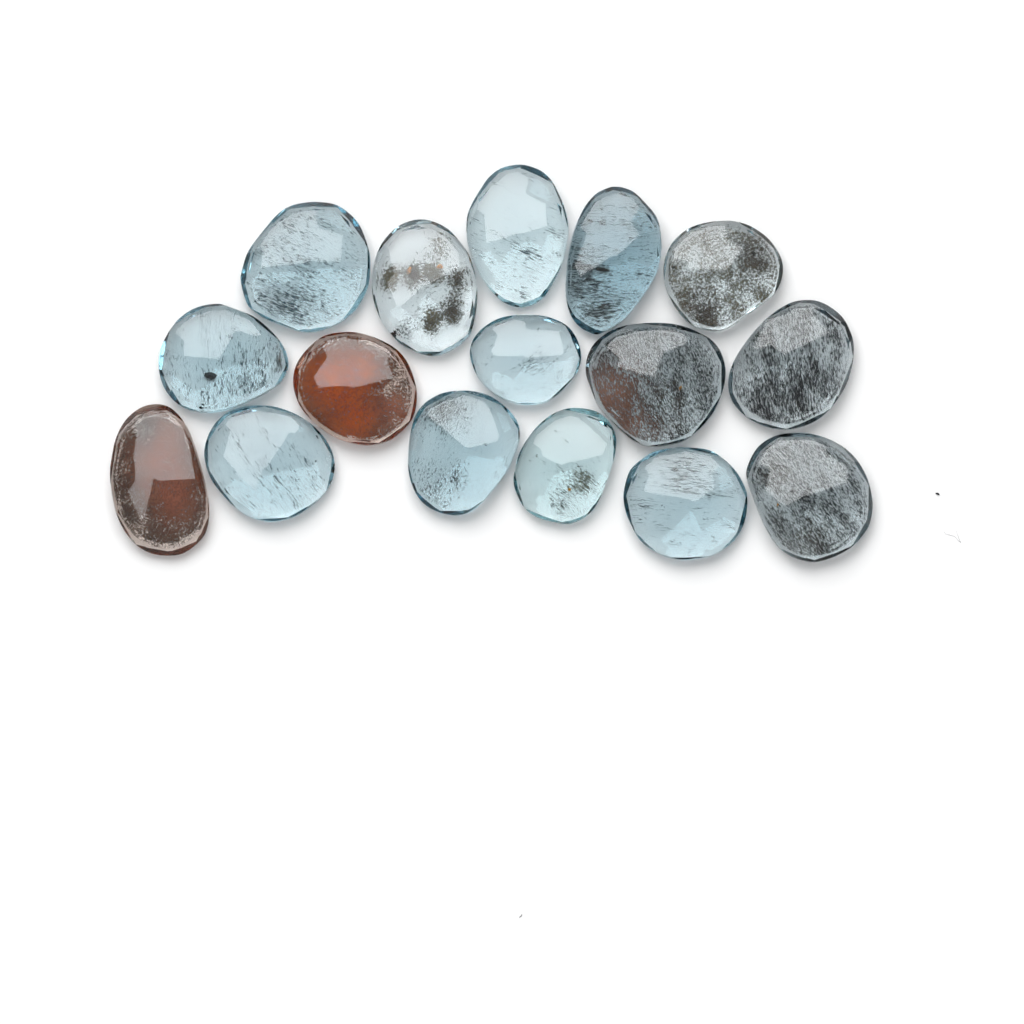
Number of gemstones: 16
